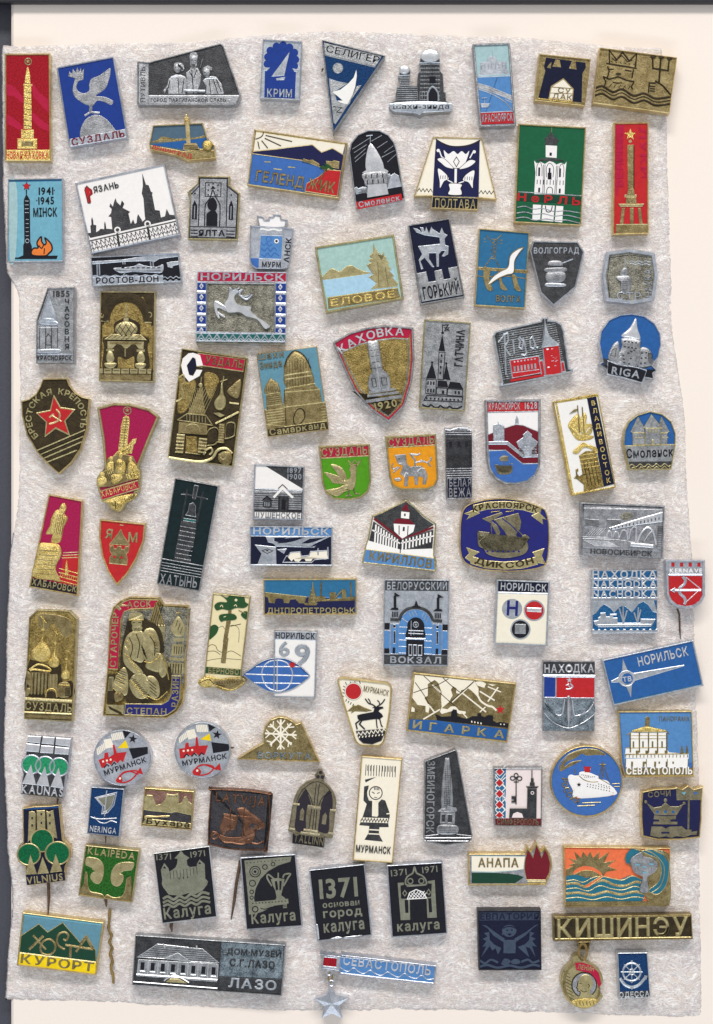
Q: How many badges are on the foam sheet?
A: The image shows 91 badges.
